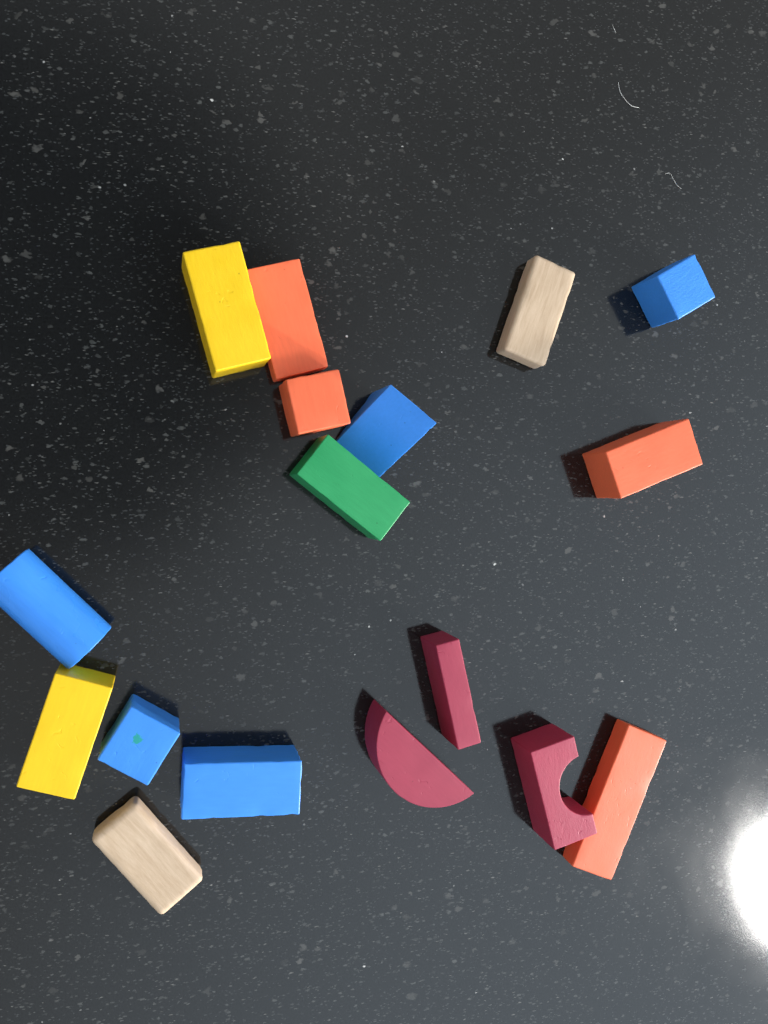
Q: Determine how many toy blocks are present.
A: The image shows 17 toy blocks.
